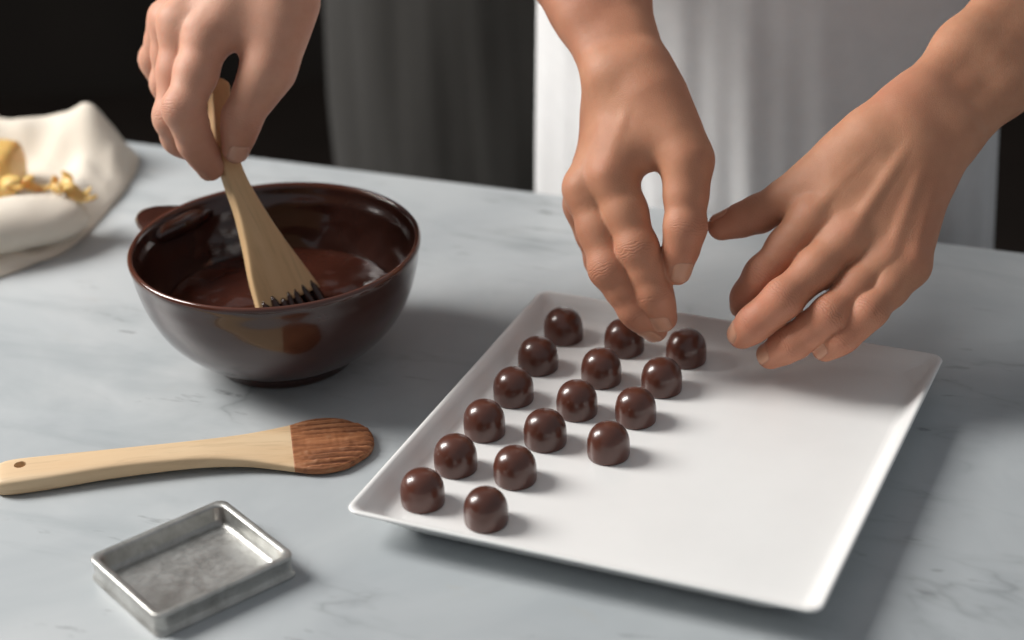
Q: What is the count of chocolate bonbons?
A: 16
